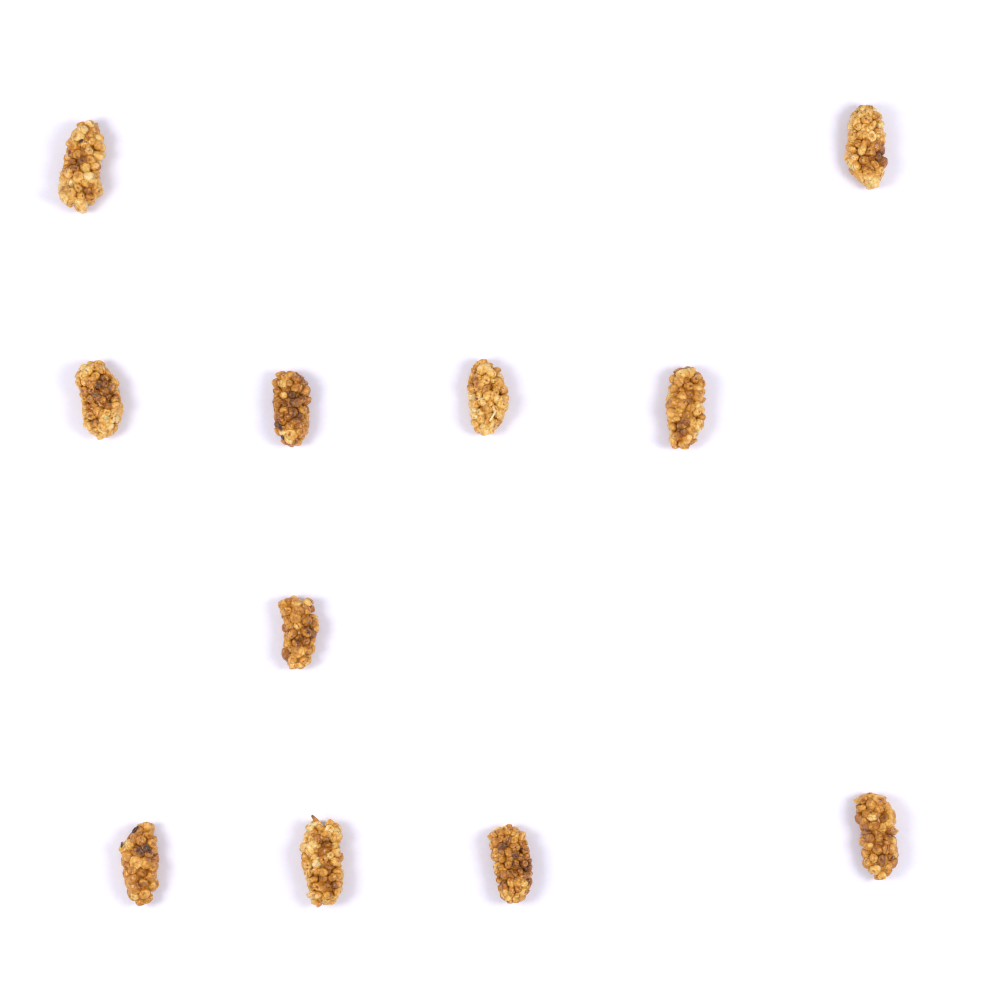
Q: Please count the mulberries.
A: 11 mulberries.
